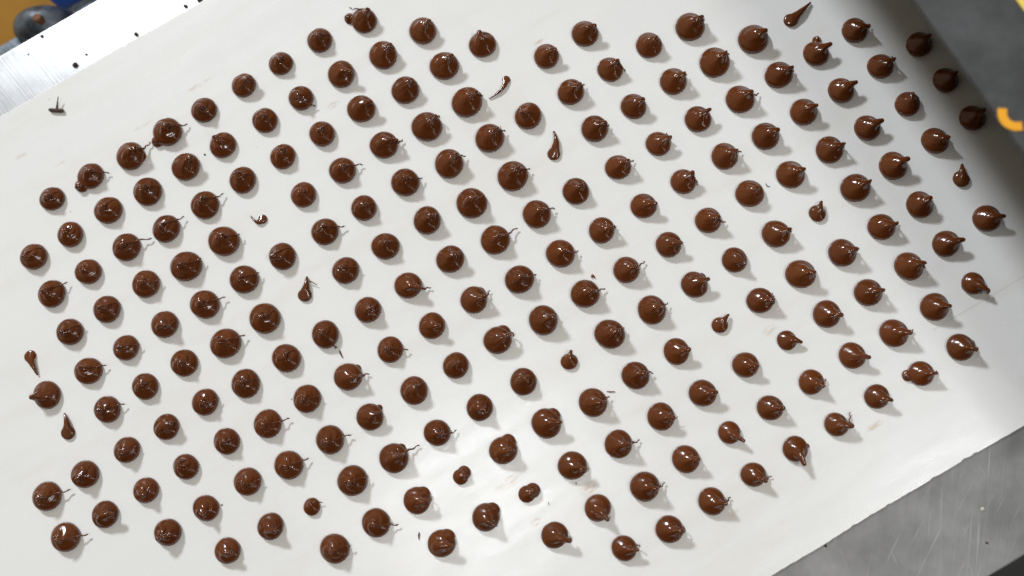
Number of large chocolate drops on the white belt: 200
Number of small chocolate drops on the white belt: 15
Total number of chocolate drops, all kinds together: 215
